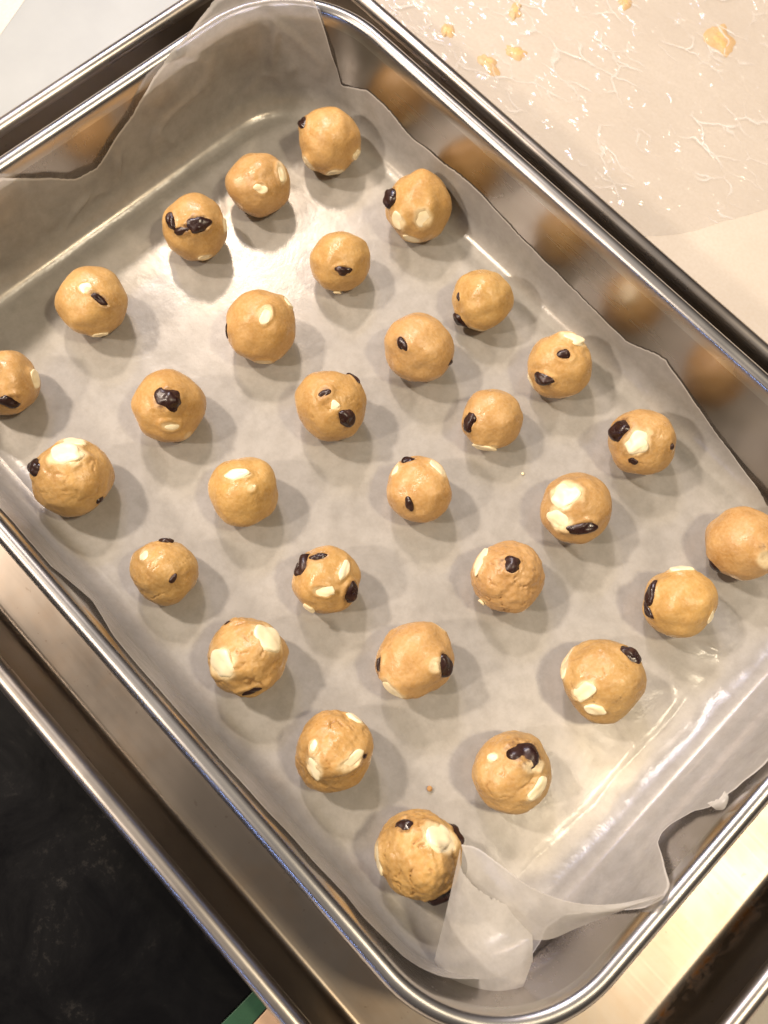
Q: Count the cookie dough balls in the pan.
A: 30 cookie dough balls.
